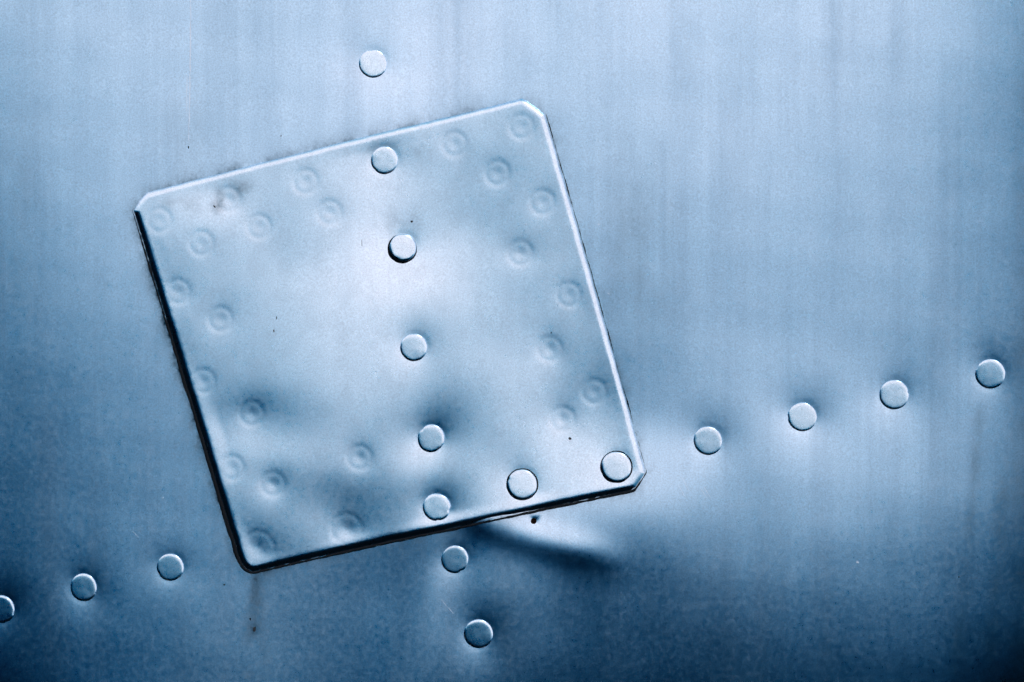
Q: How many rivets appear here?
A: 17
